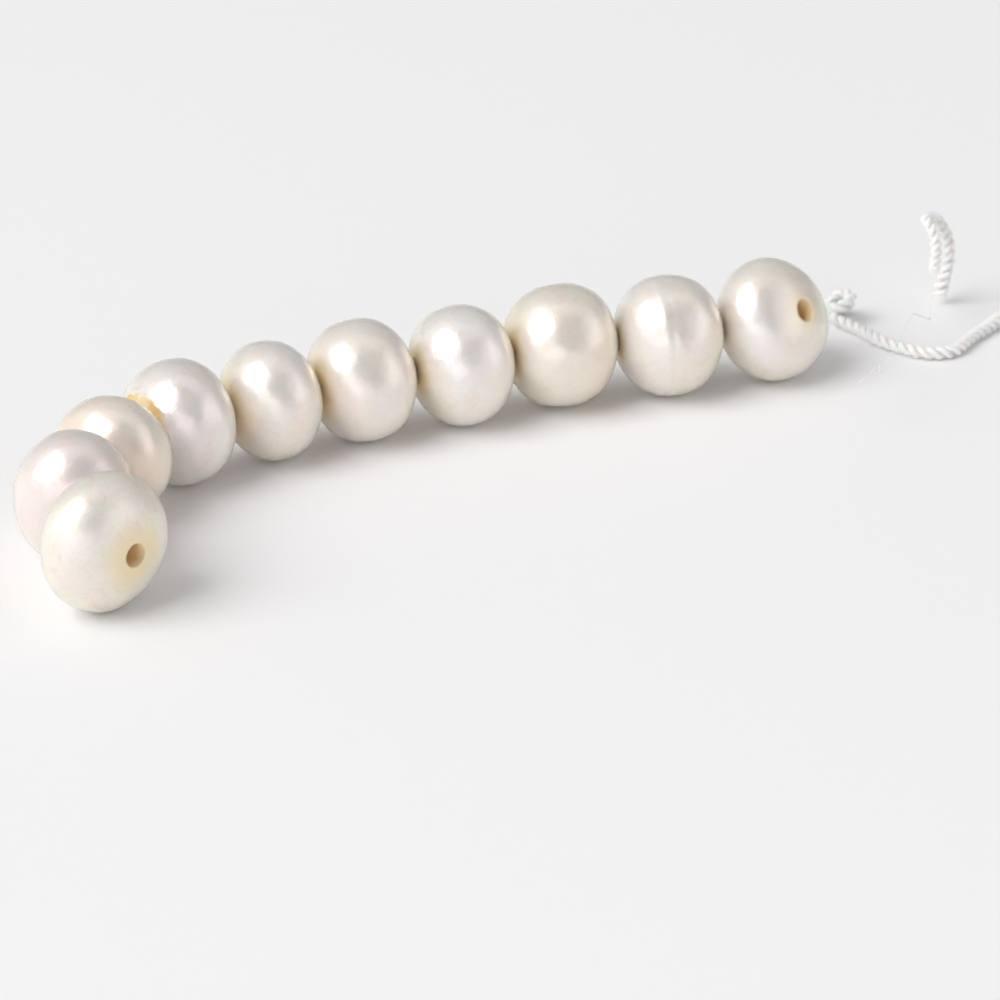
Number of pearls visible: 10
